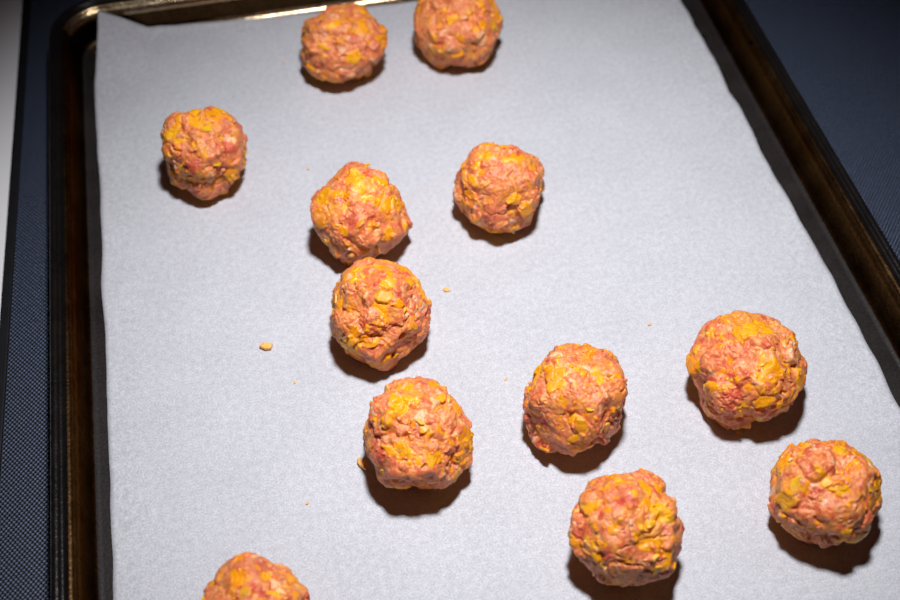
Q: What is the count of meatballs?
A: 12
